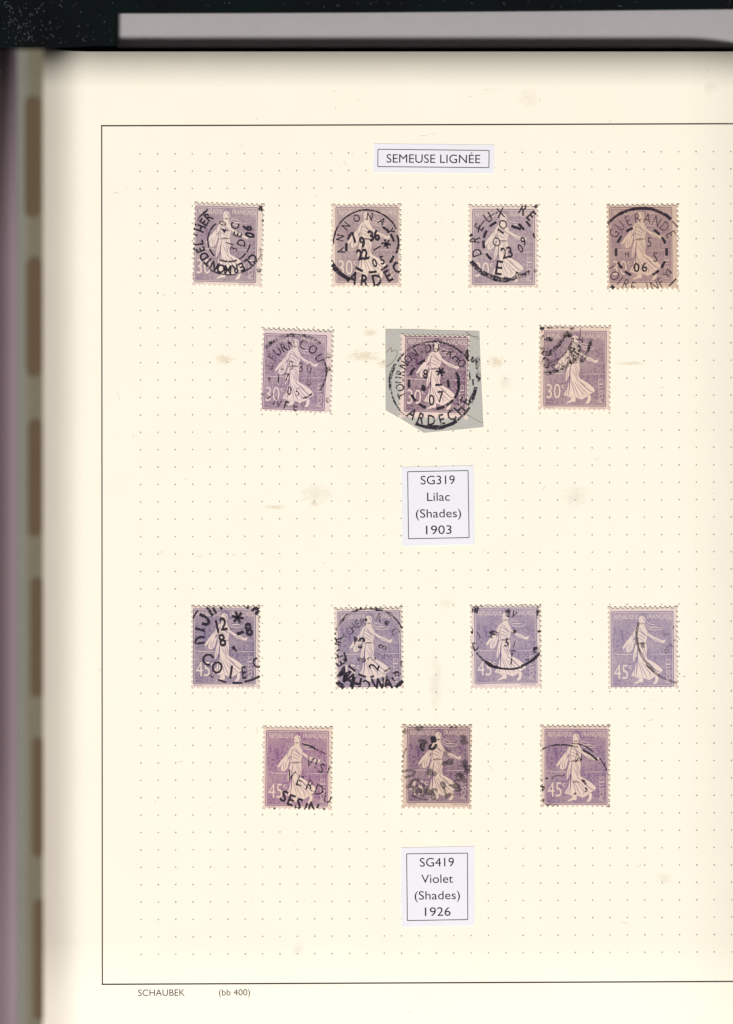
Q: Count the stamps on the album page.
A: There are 14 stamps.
